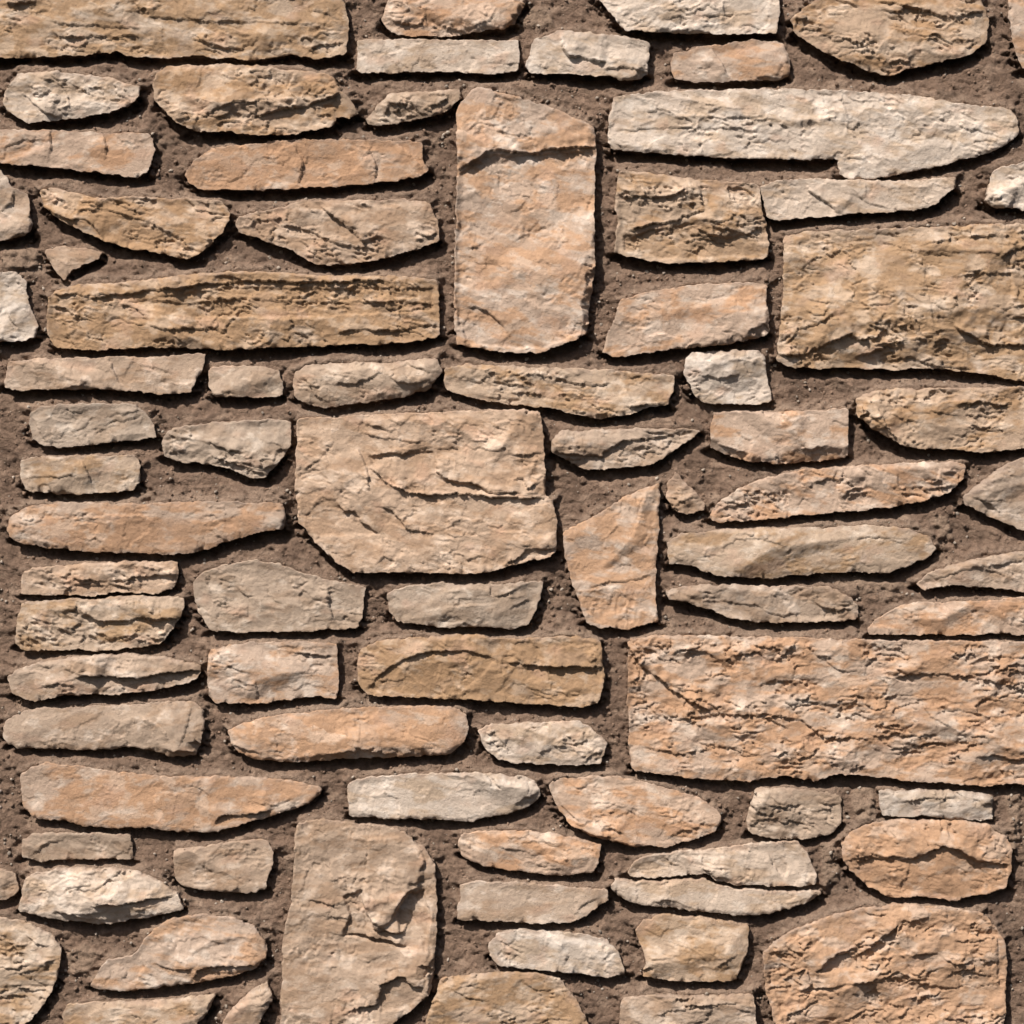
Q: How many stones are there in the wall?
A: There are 82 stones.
